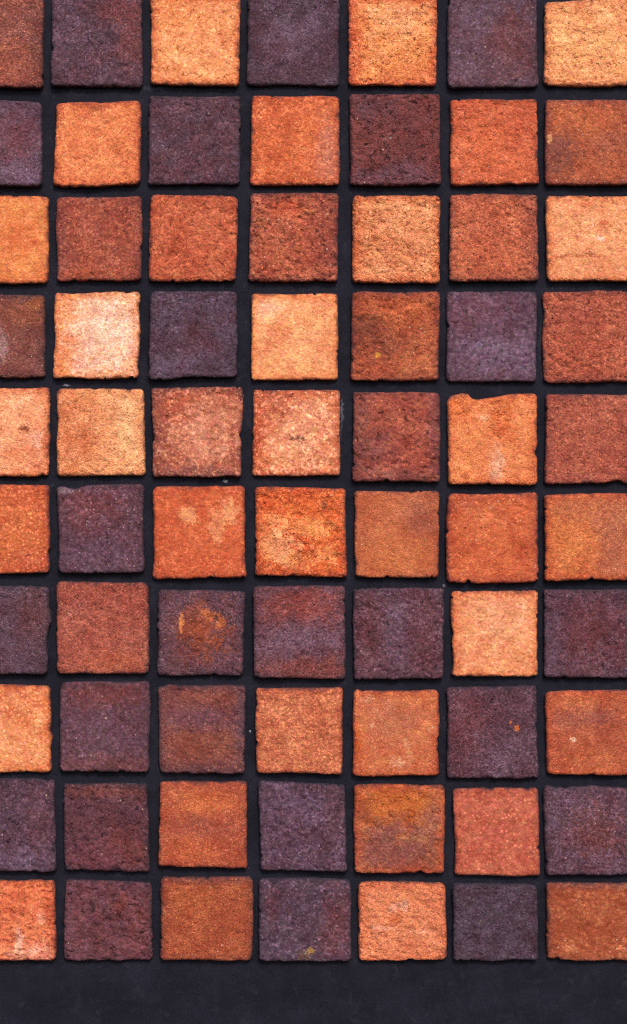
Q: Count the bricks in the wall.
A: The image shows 70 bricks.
